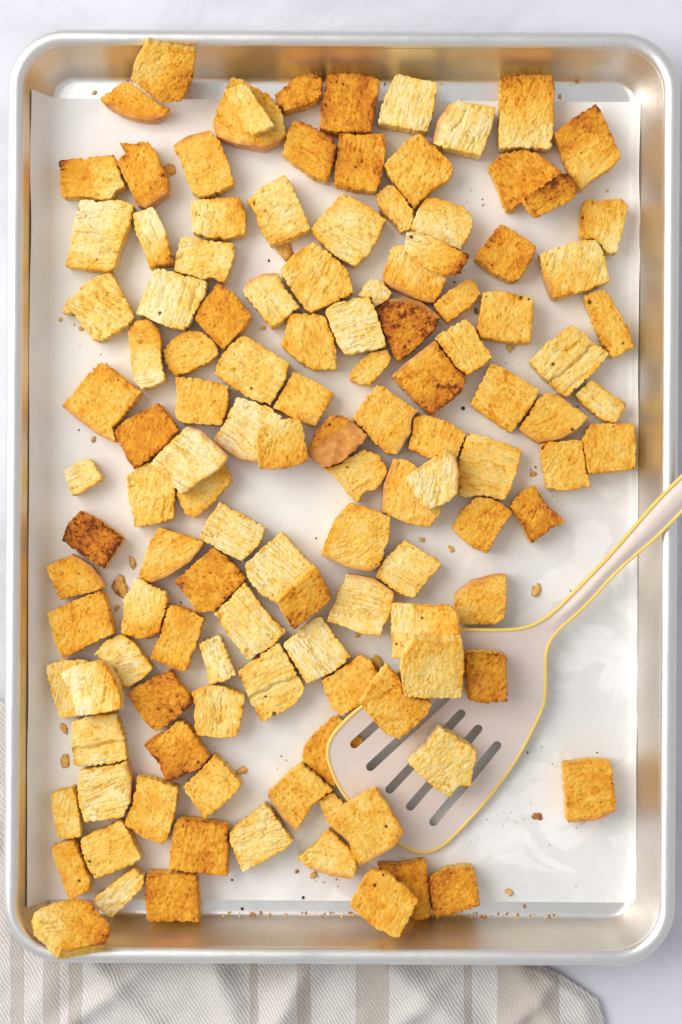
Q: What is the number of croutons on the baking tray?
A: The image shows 125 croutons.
